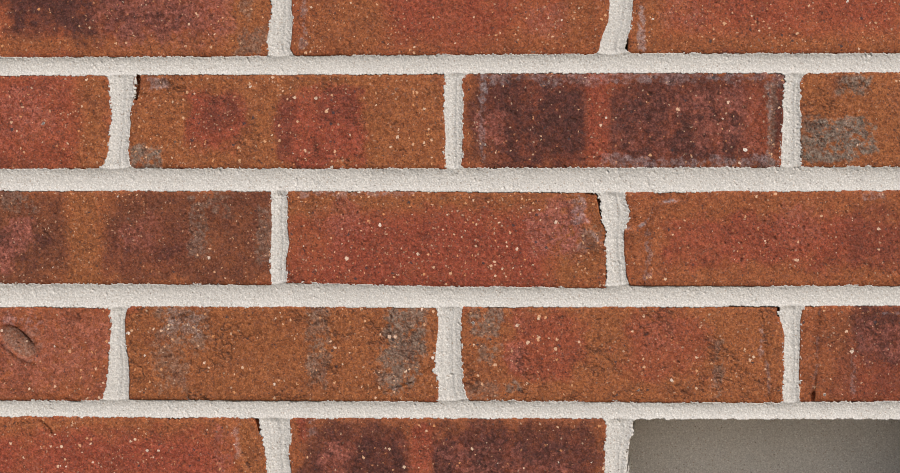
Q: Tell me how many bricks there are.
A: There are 16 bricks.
